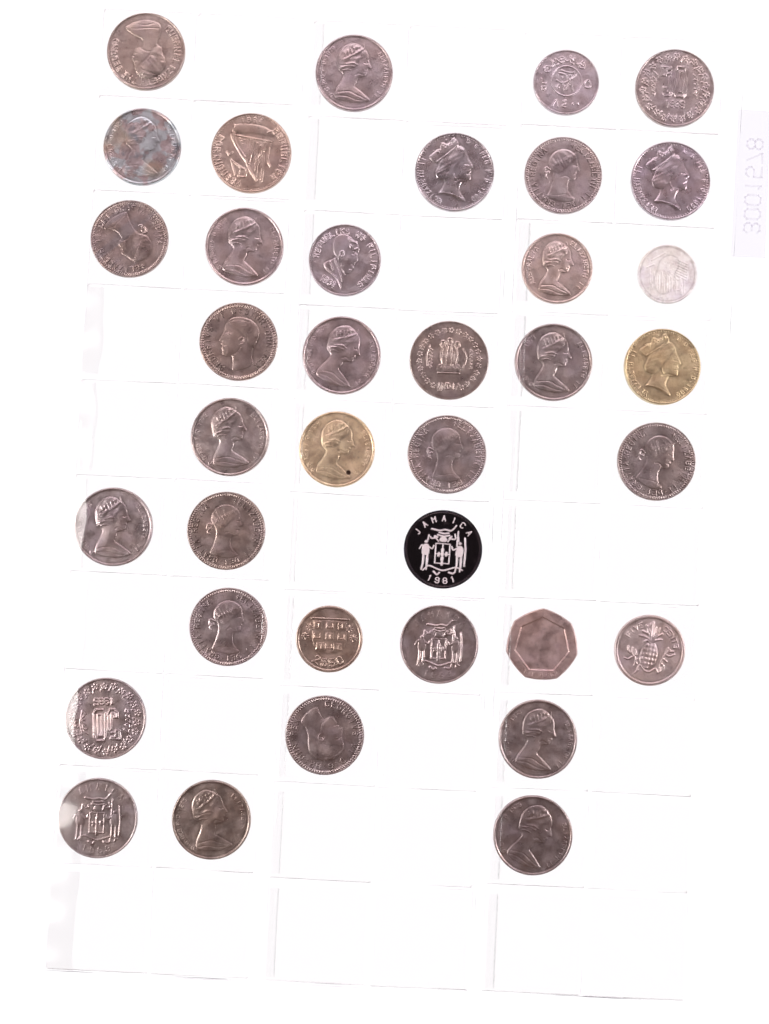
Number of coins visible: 37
